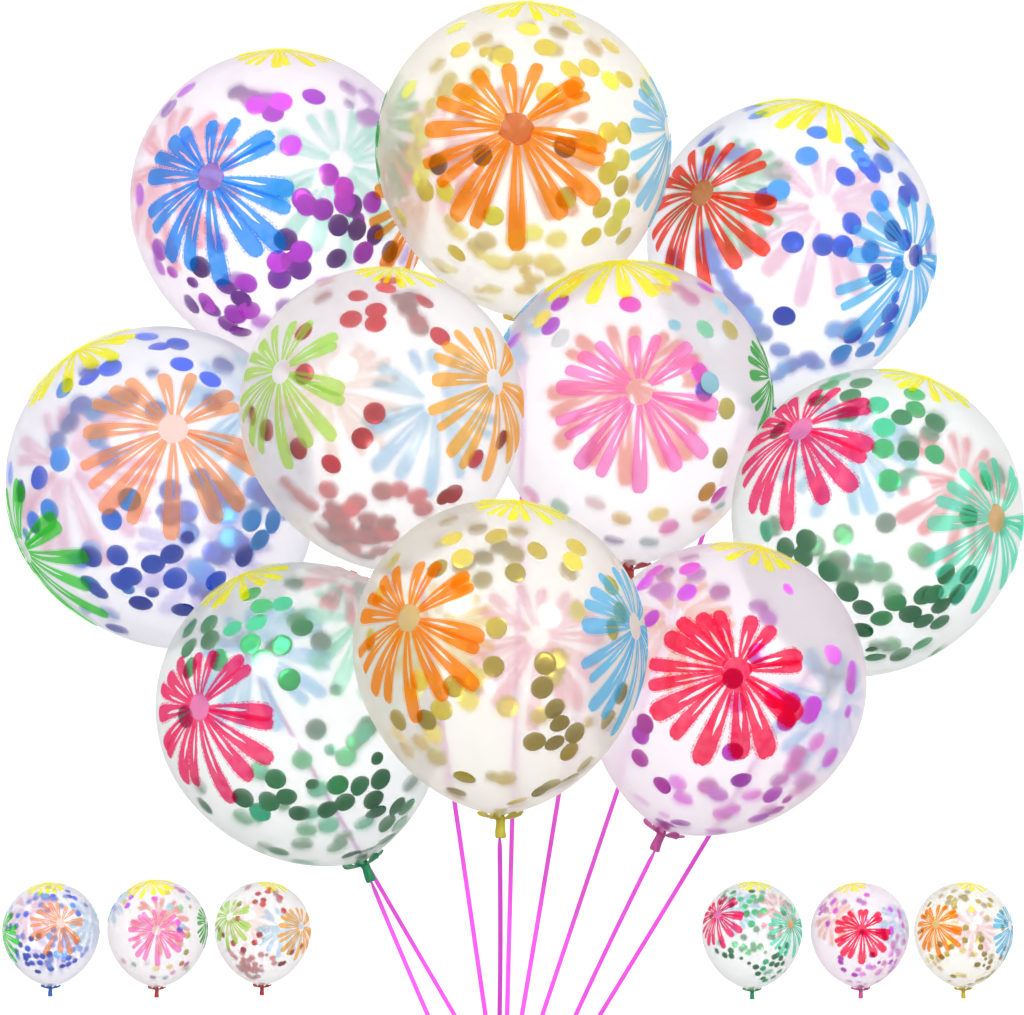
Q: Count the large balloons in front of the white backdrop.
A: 10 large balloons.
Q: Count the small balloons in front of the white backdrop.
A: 6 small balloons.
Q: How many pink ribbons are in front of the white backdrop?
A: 9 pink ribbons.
